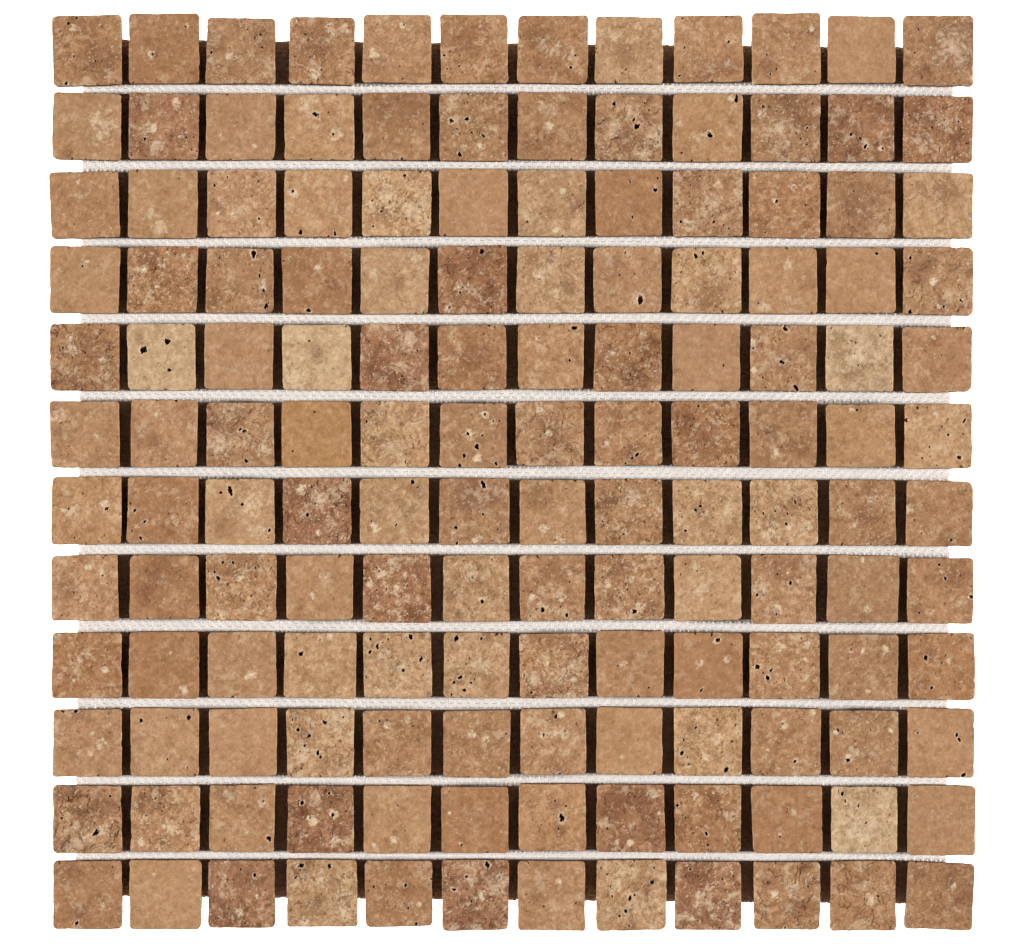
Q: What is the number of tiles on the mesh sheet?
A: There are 144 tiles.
